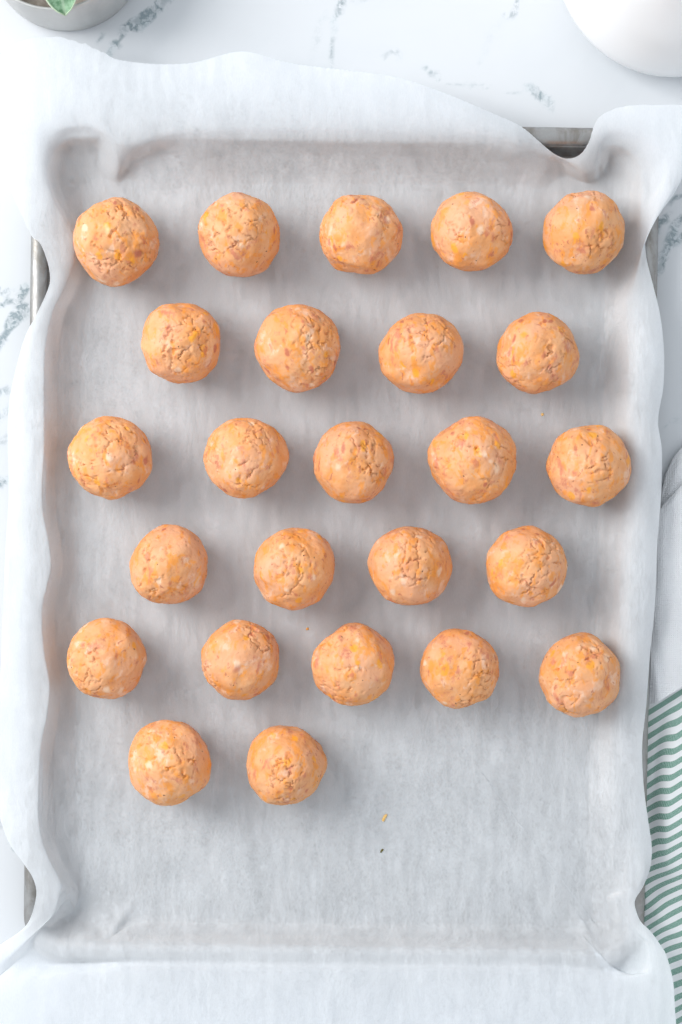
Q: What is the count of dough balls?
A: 25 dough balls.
